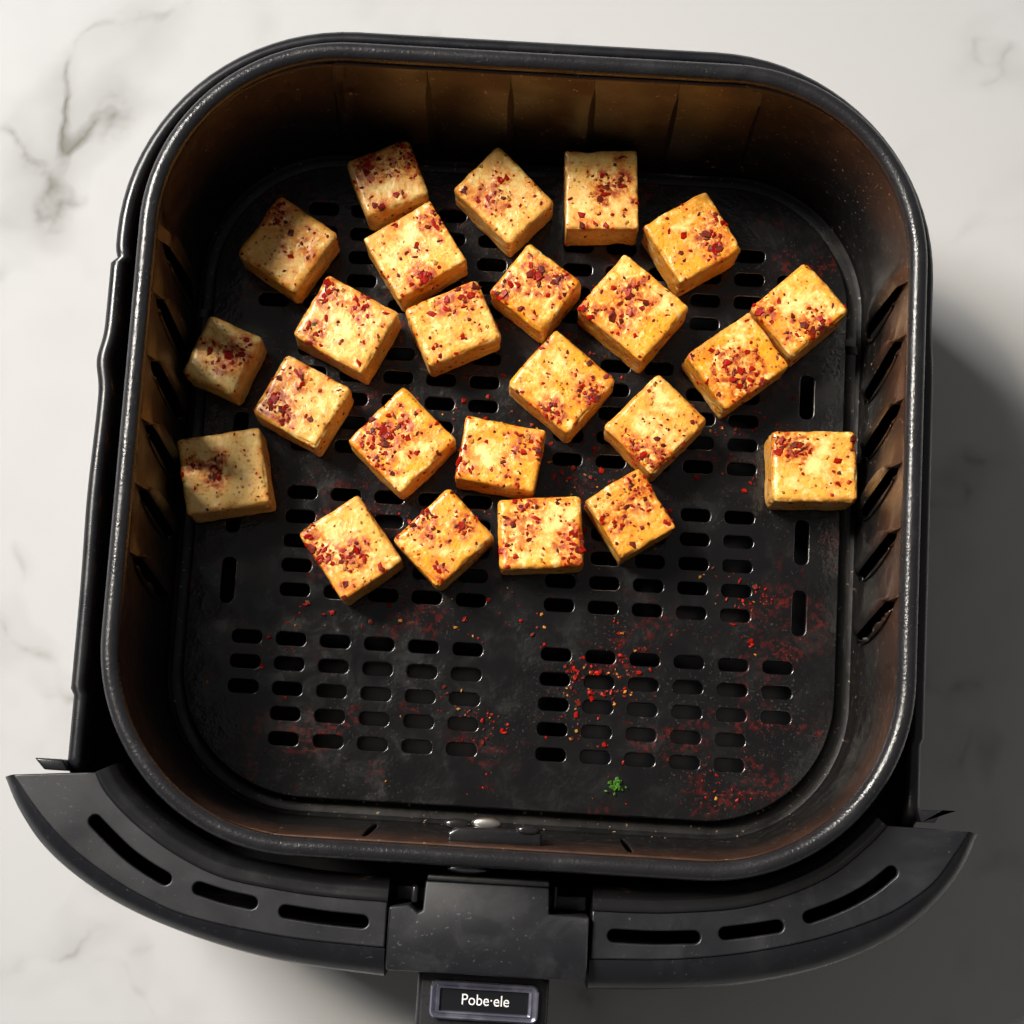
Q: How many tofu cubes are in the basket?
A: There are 24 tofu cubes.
